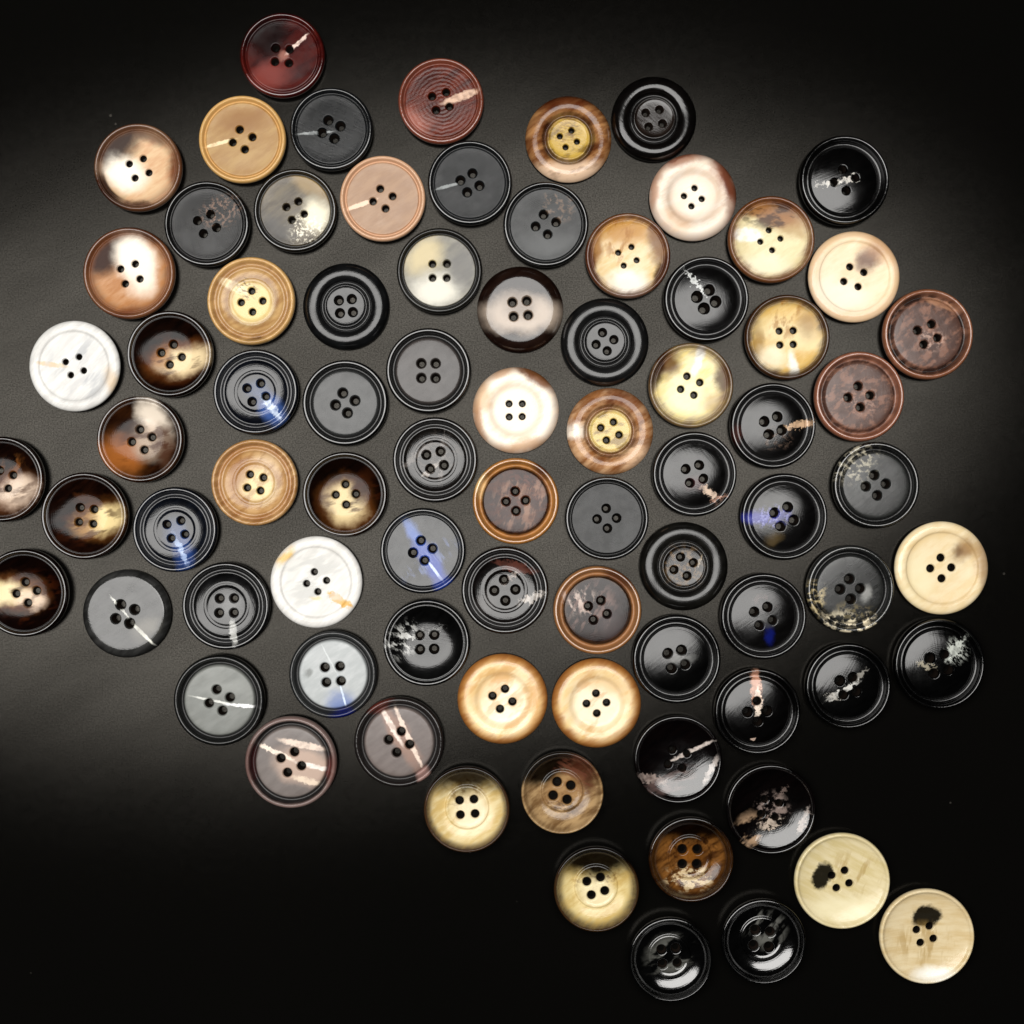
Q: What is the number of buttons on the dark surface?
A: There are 80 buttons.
